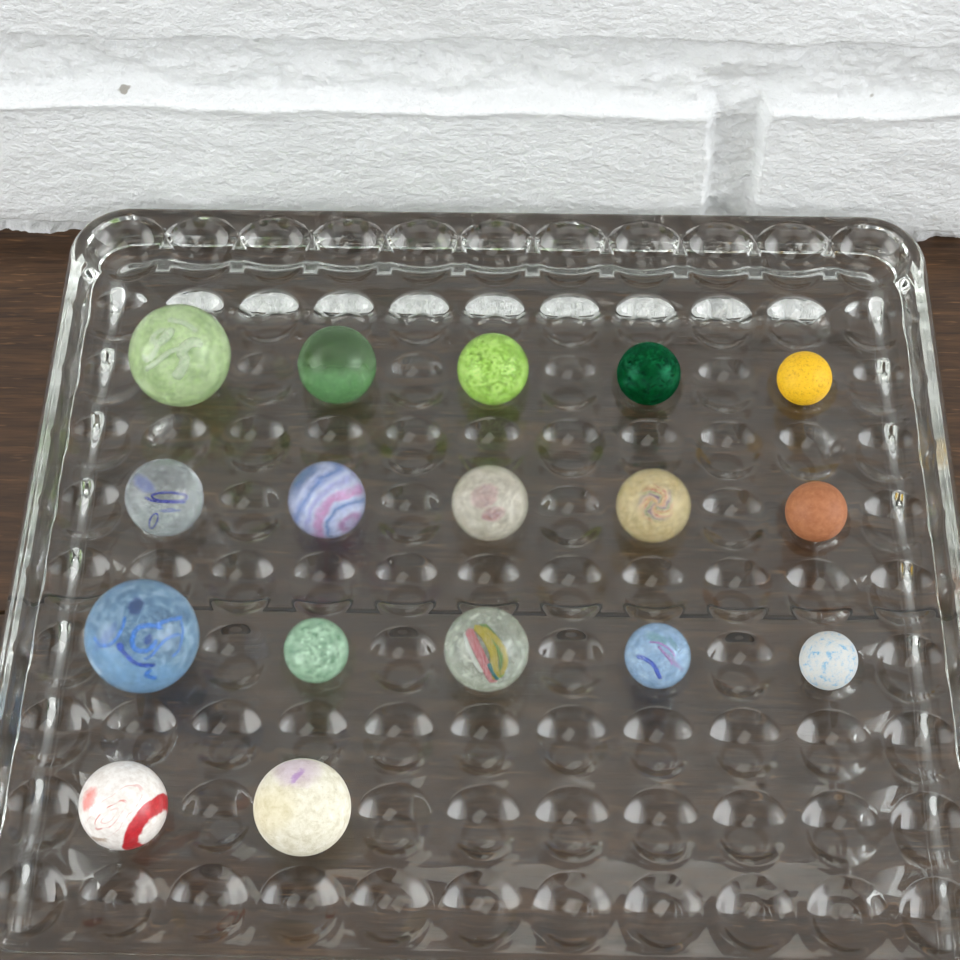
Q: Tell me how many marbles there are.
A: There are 17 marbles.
